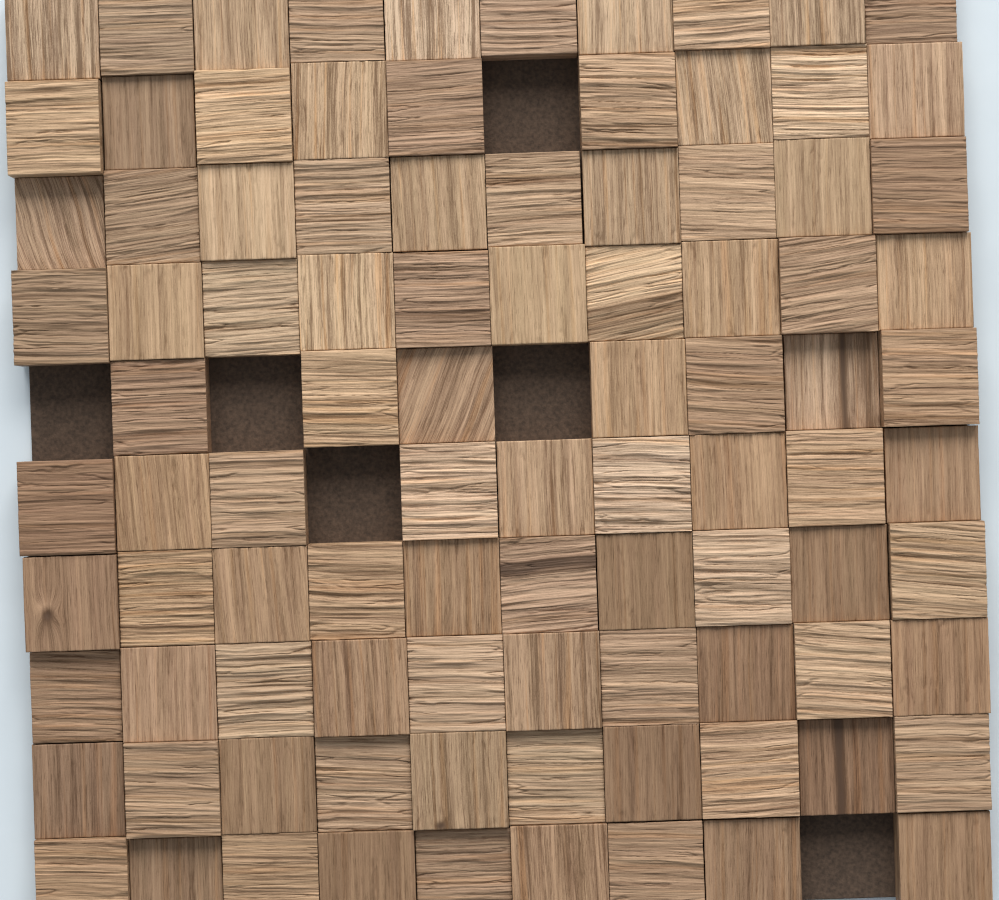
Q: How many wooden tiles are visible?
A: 94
